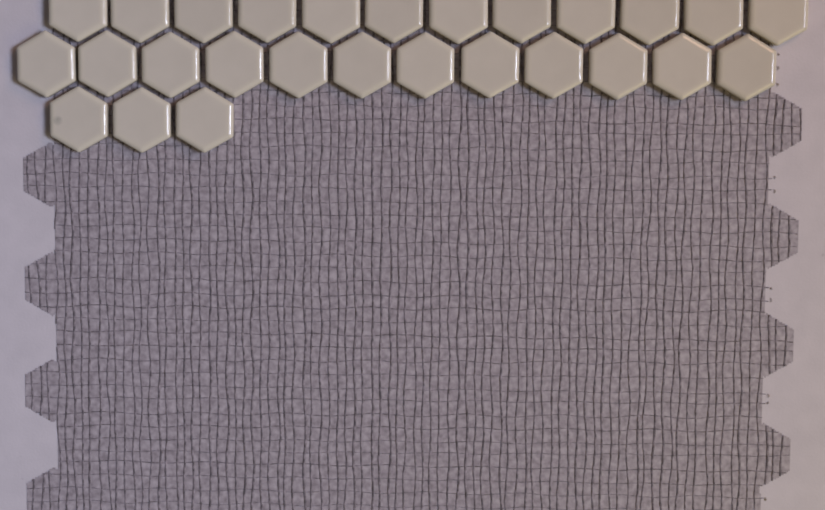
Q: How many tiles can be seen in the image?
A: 27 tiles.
